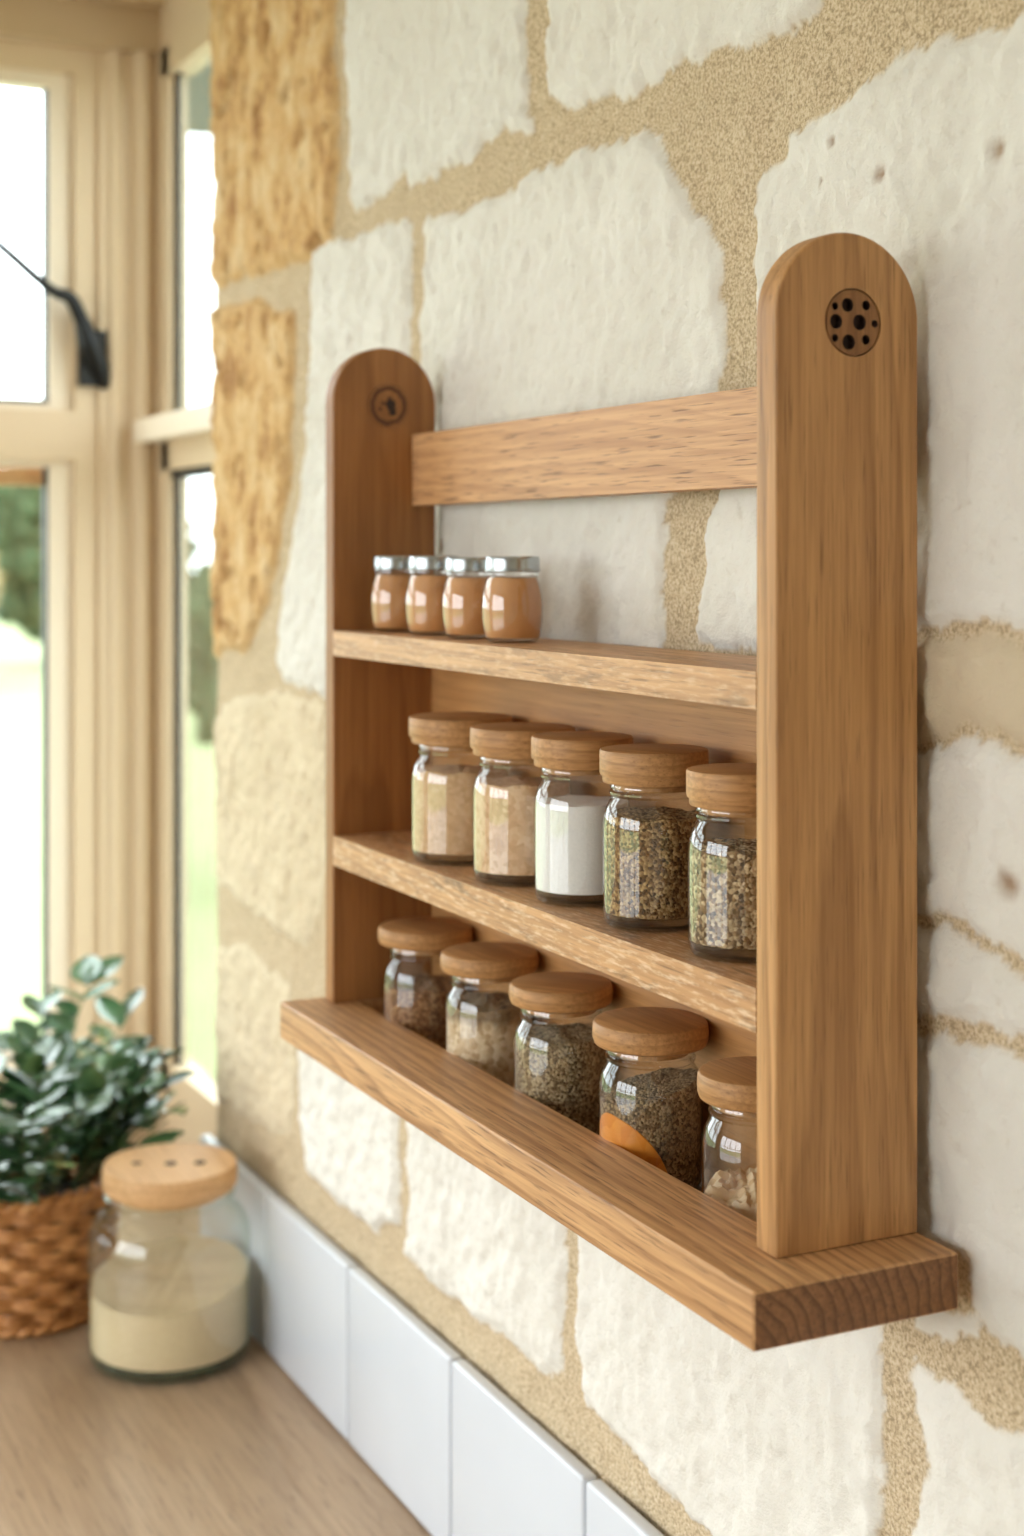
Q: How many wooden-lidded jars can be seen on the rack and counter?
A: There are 11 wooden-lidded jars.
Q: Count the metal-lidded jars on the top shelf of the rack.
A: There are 4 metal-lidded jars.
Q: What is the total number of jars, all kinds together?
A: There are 15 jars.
